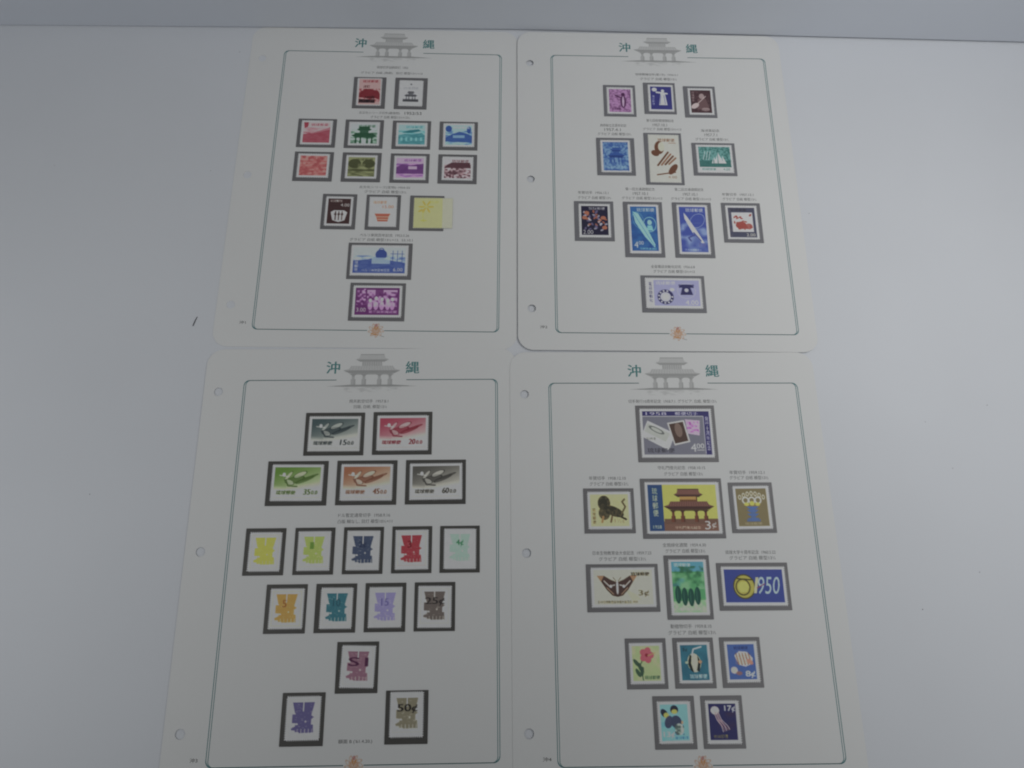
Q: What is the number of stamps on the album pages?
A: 55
